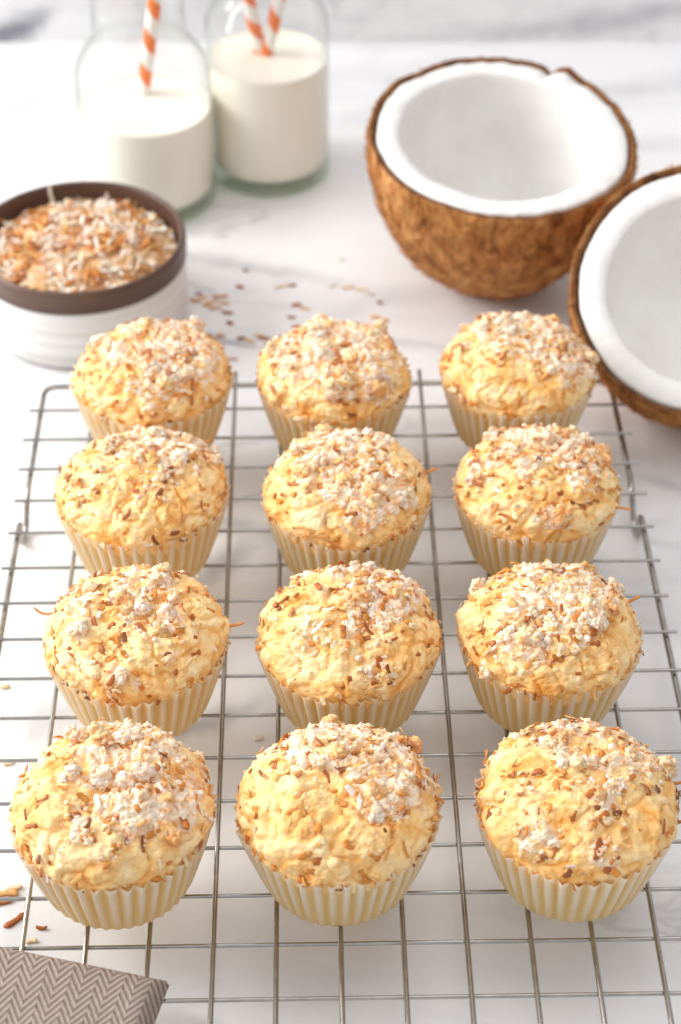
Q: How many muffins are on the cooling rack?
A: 12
